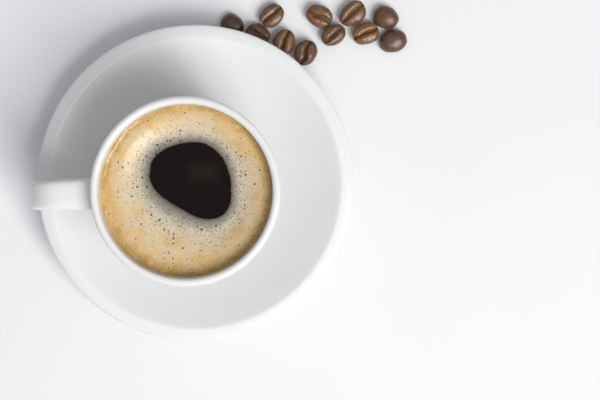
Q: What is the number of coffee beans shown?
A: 11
